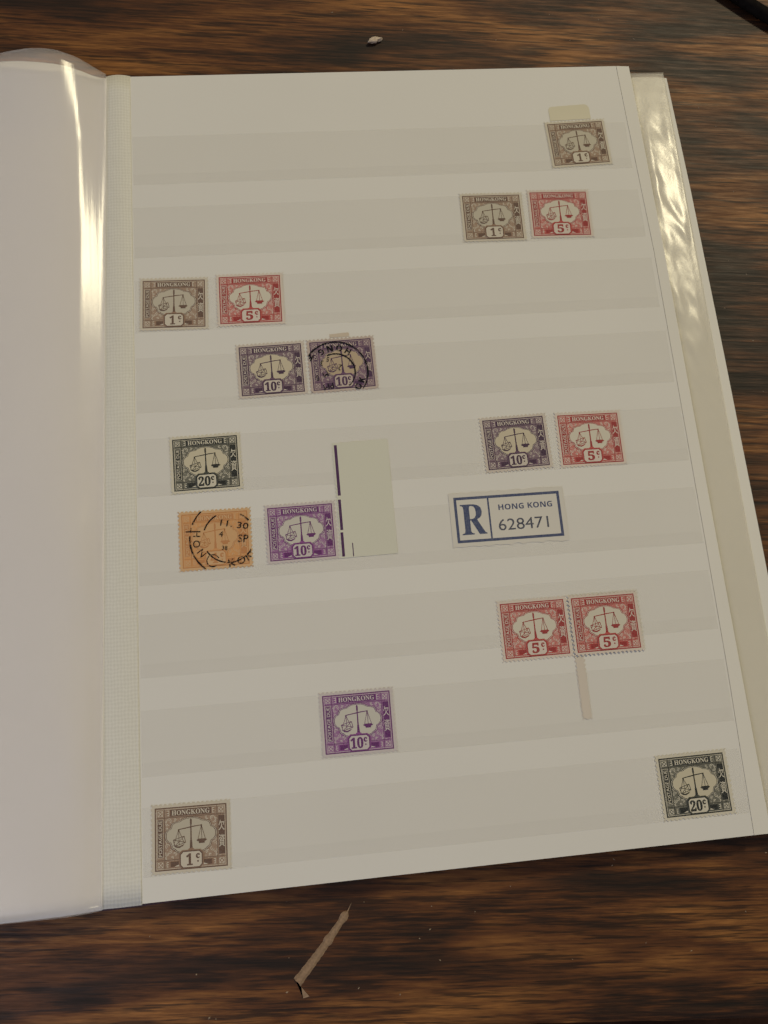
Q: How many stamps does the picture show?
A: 17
